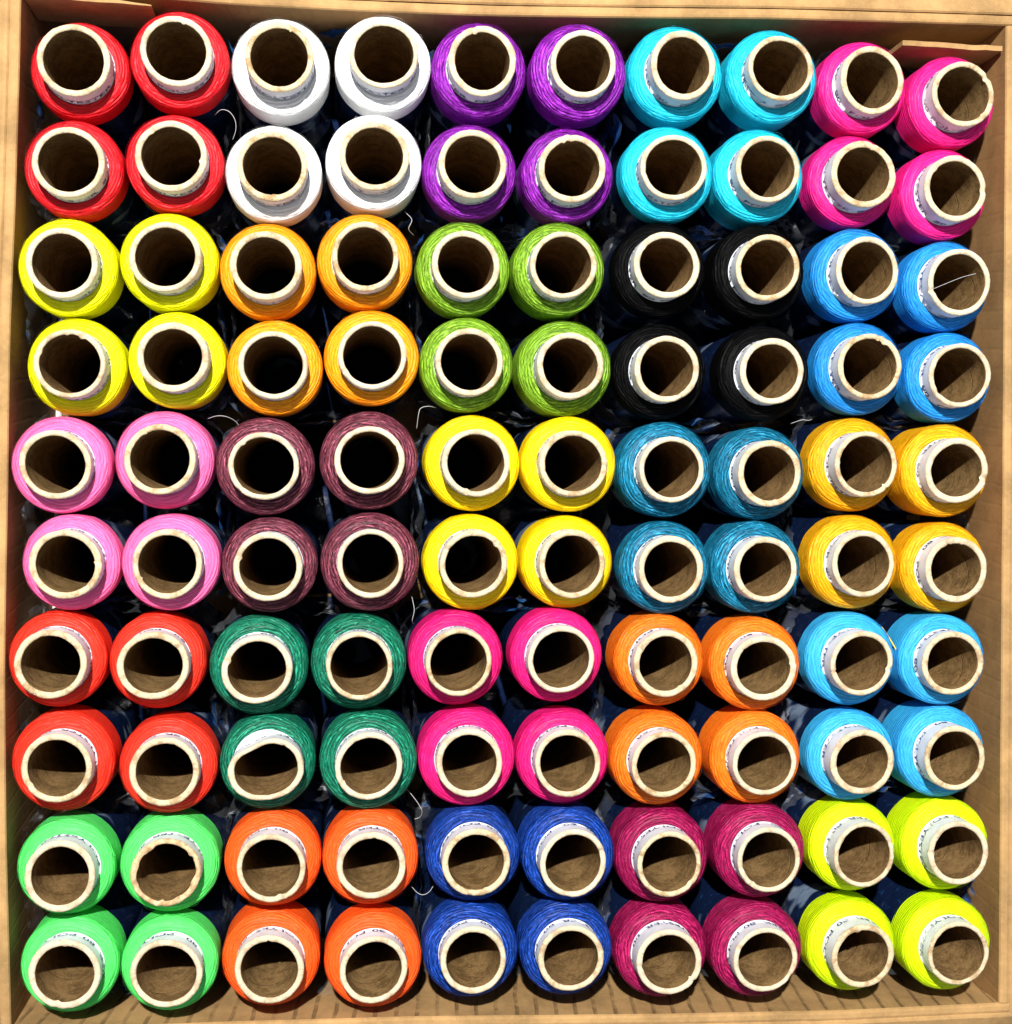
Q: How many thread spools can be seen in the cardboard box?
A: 100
